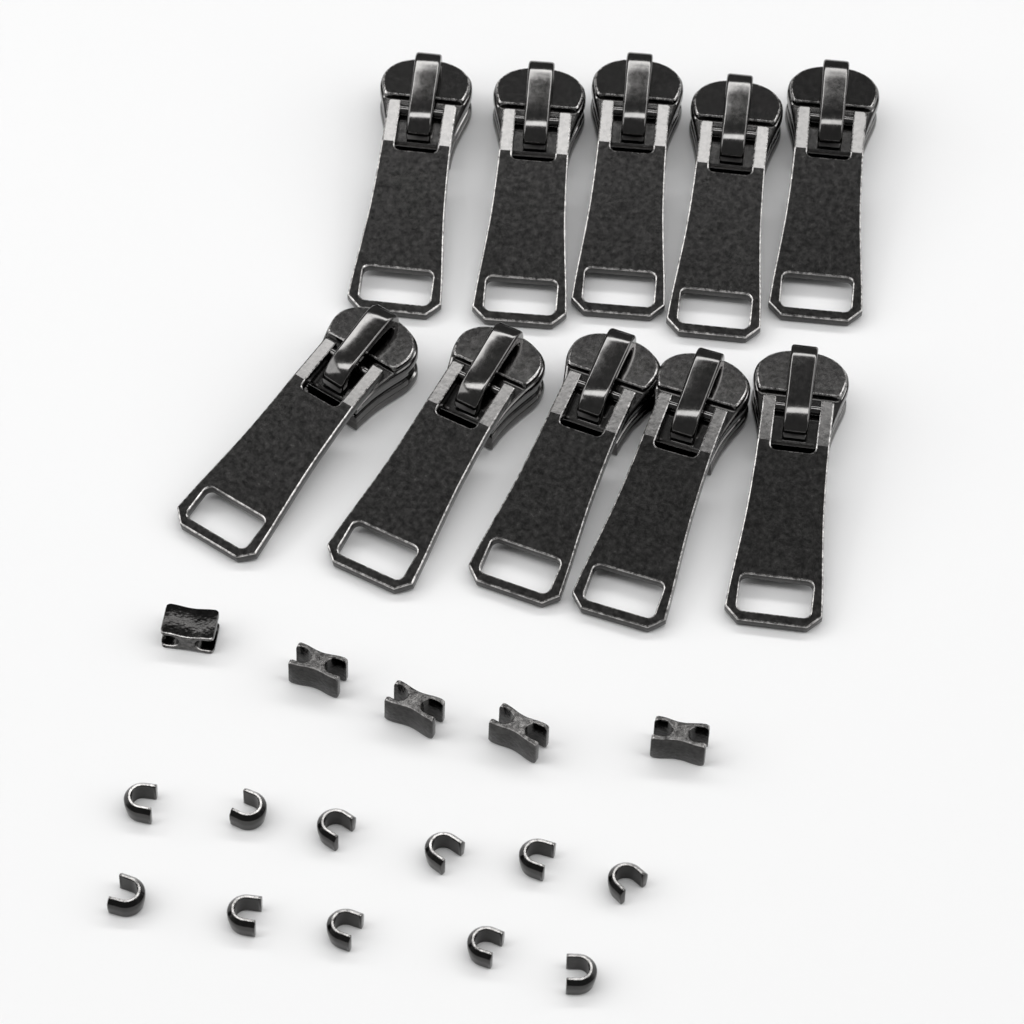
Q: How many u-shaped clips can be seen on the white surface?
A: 11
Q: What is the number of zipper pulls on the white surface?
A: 10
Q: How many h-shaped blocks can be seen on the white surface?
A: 5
